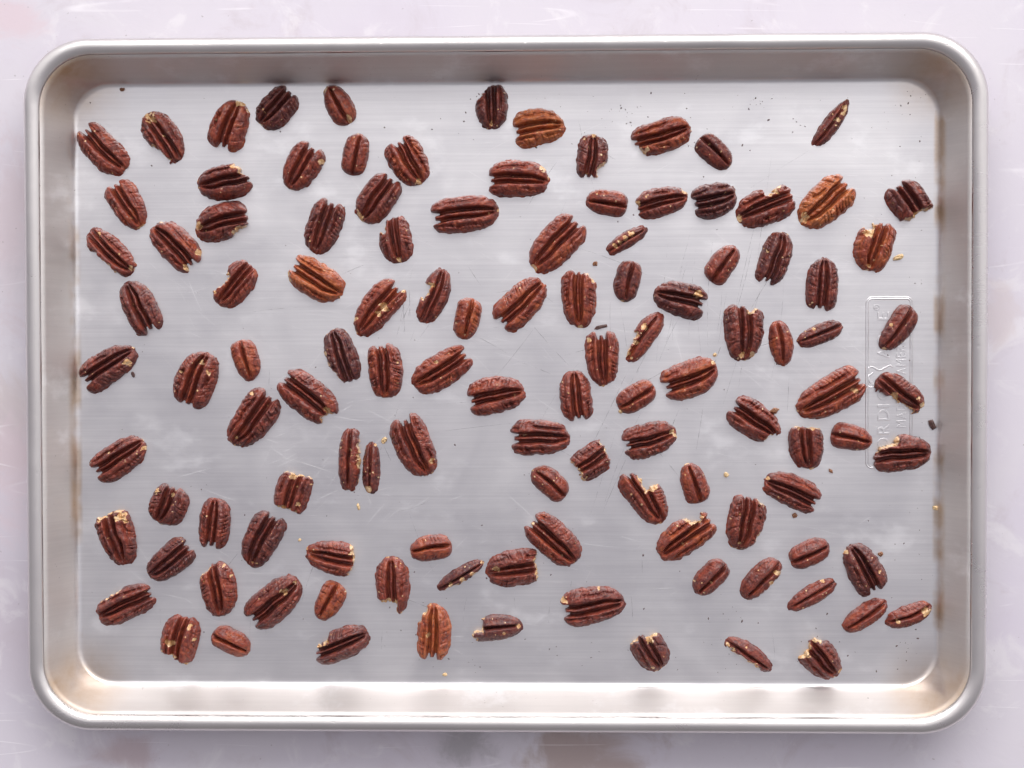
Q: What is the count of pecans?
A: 115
